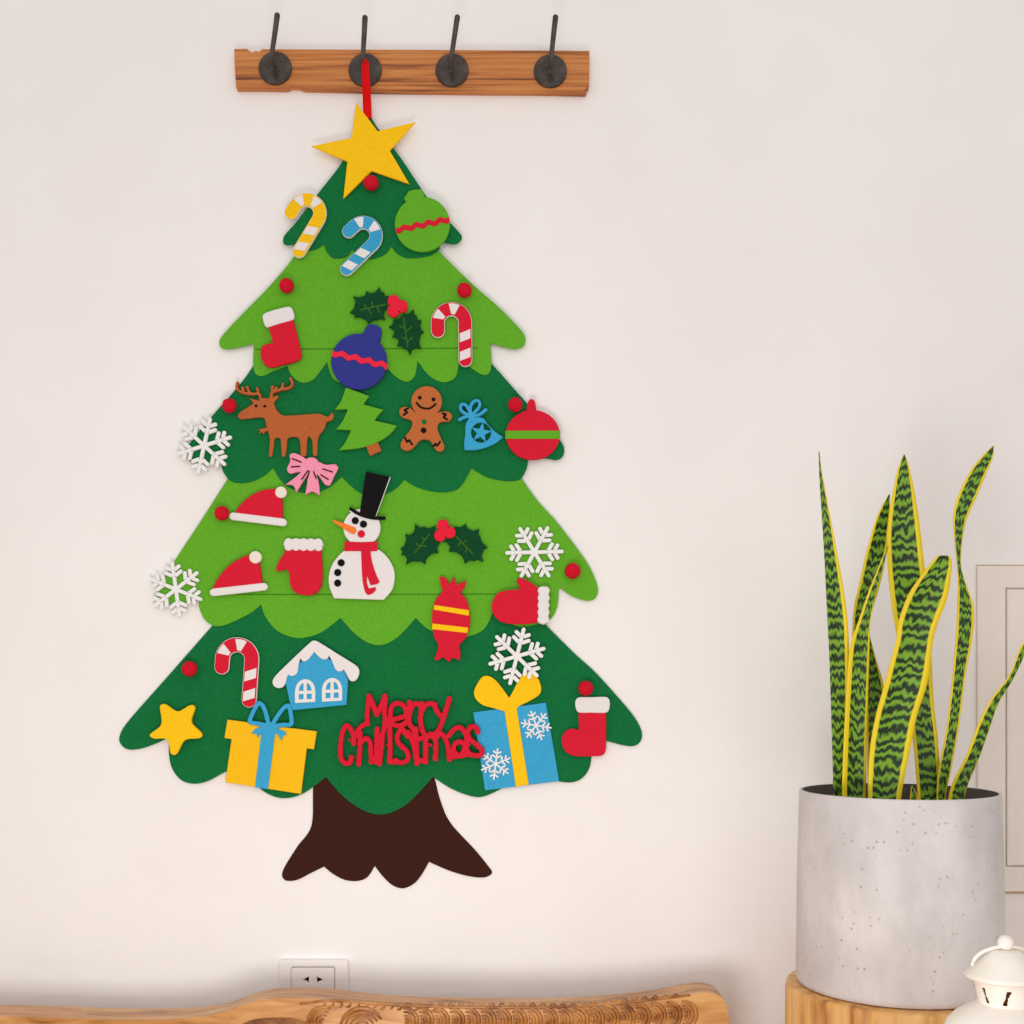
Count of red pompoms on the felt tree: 9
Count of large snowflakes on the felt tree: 4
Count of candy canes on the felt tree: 4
